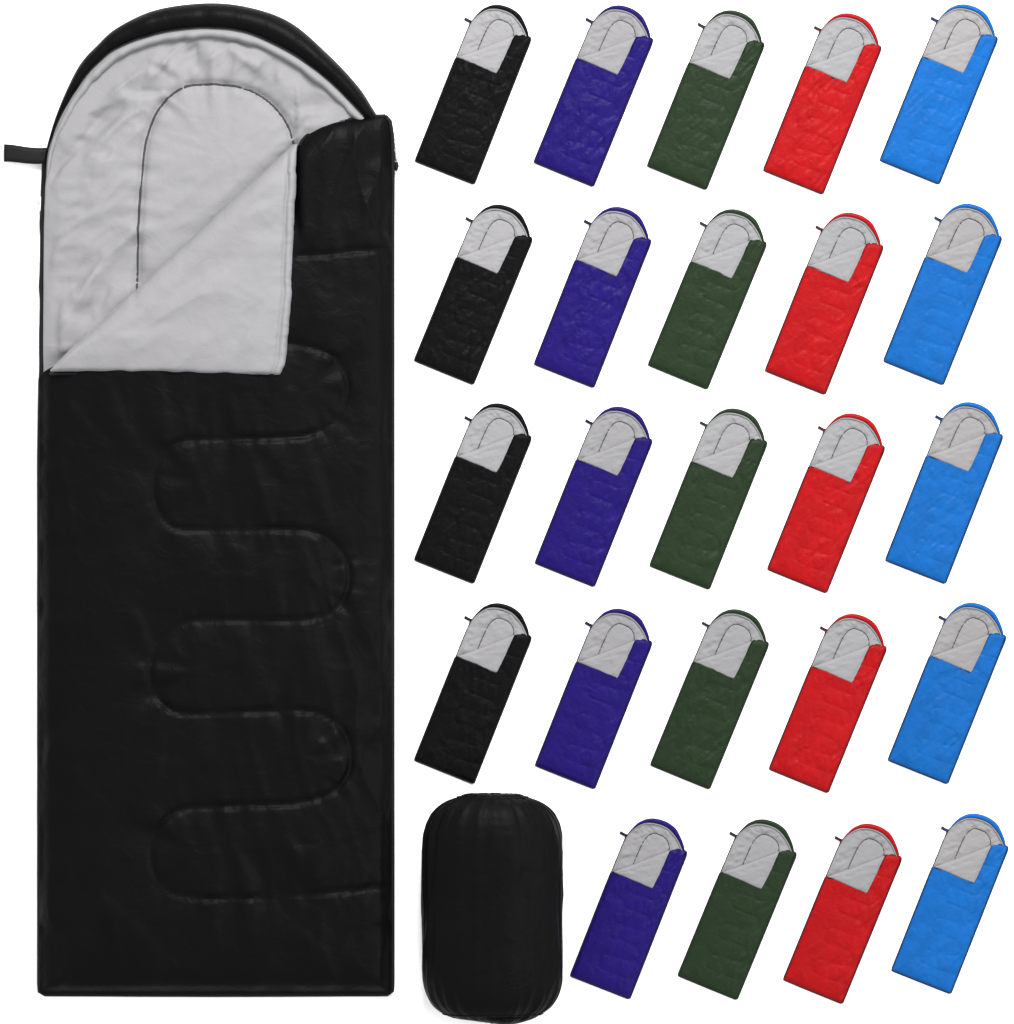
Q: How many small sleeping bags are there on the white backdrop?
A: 24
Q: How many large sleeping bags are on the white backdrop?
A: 1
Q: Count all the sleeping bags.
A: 25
